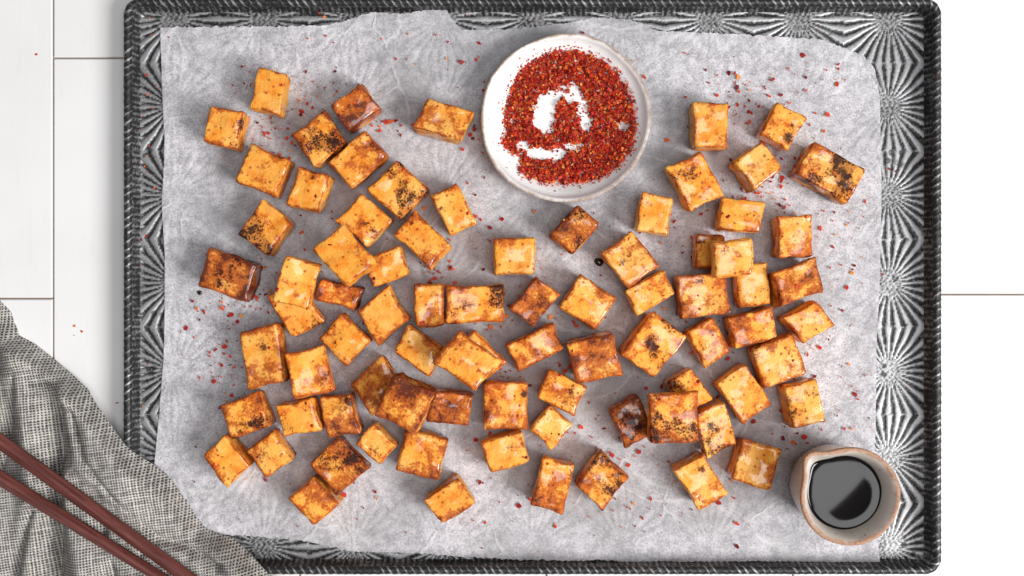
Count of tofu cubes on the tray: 81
